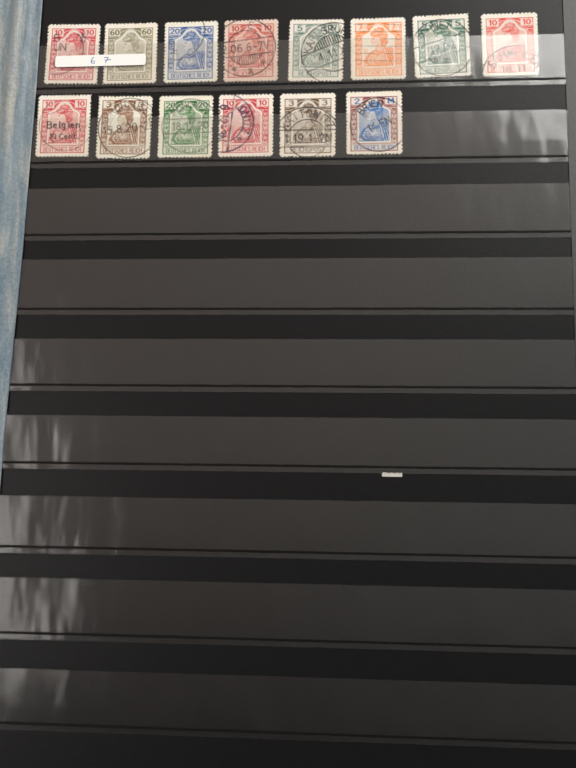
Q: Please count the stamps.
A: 14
